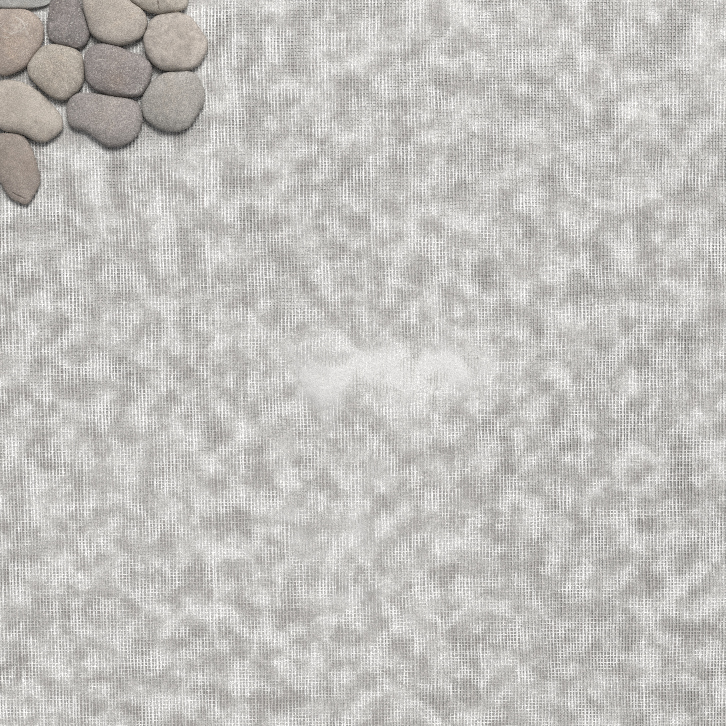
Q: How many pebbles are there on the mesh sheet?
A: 12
